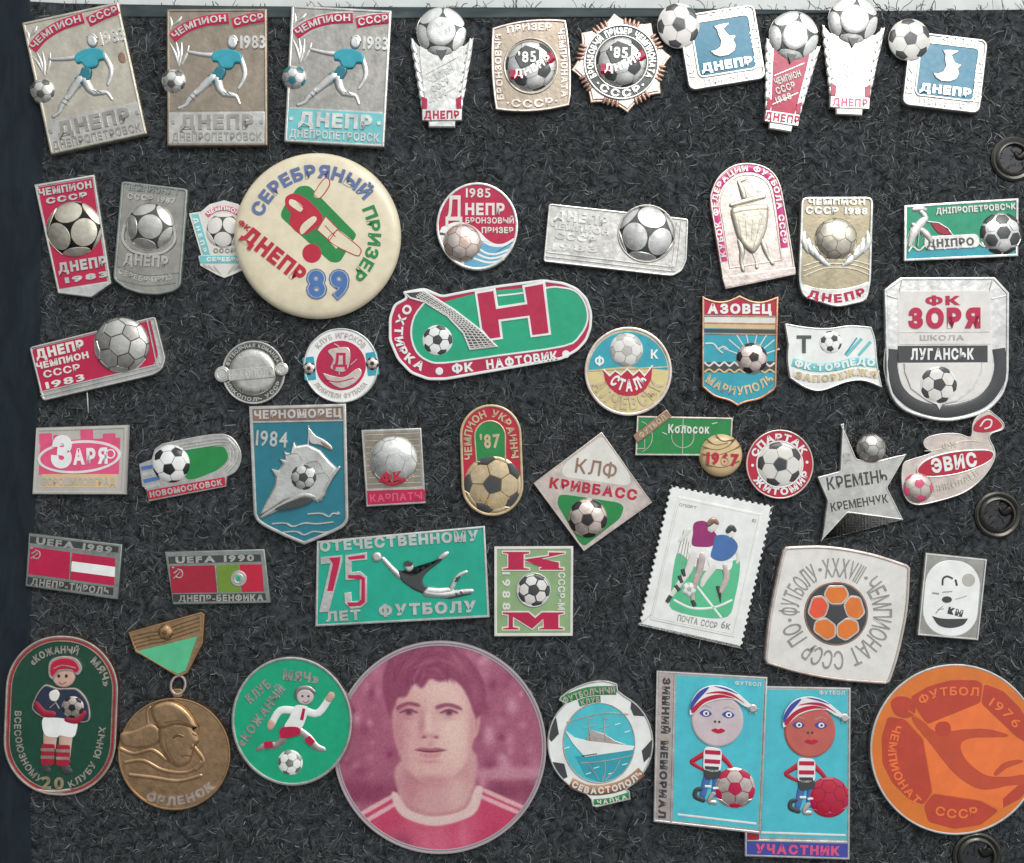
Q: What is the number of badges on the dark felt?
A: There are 52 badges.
